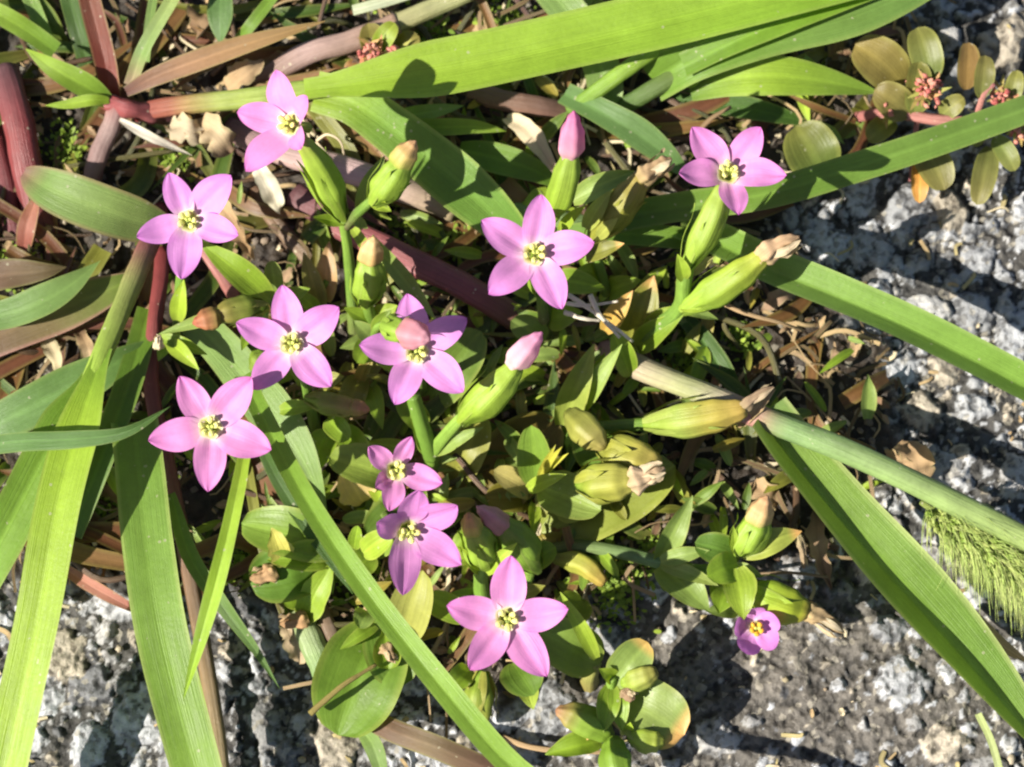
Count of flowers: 11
